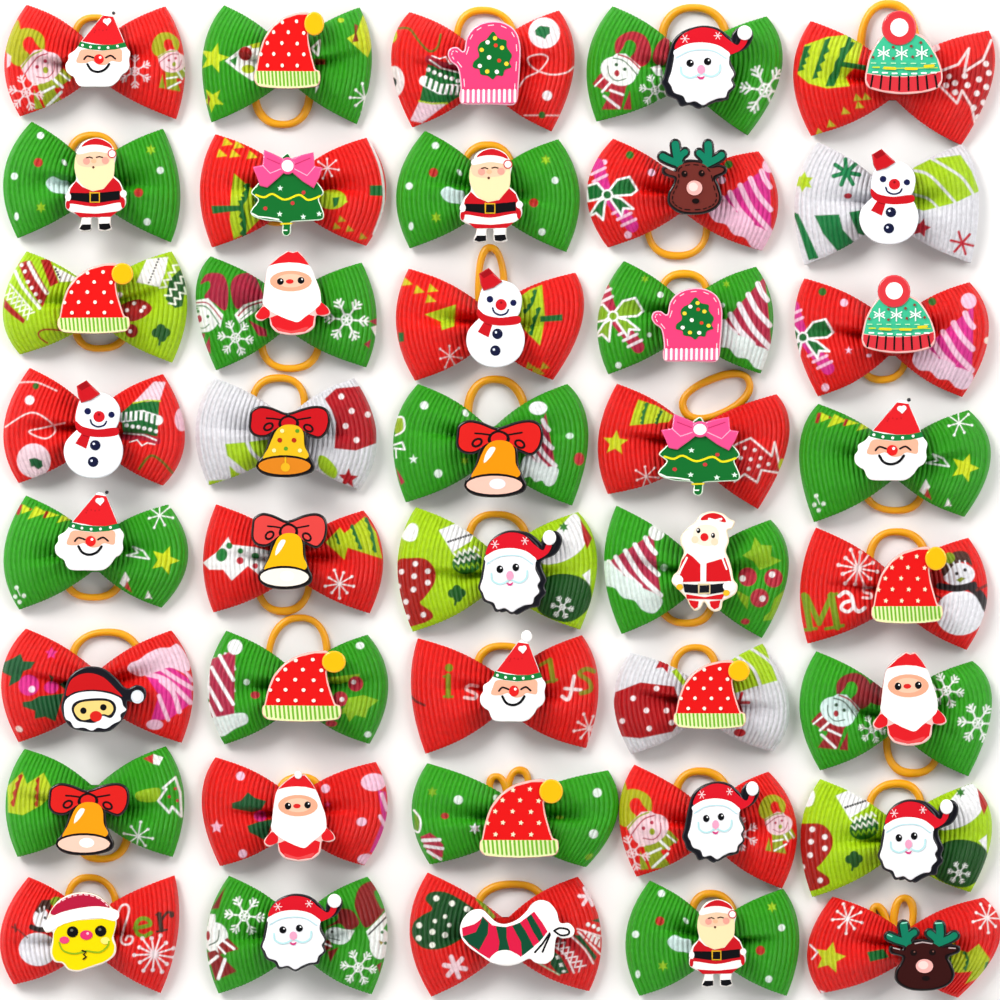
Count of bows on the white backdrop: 40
